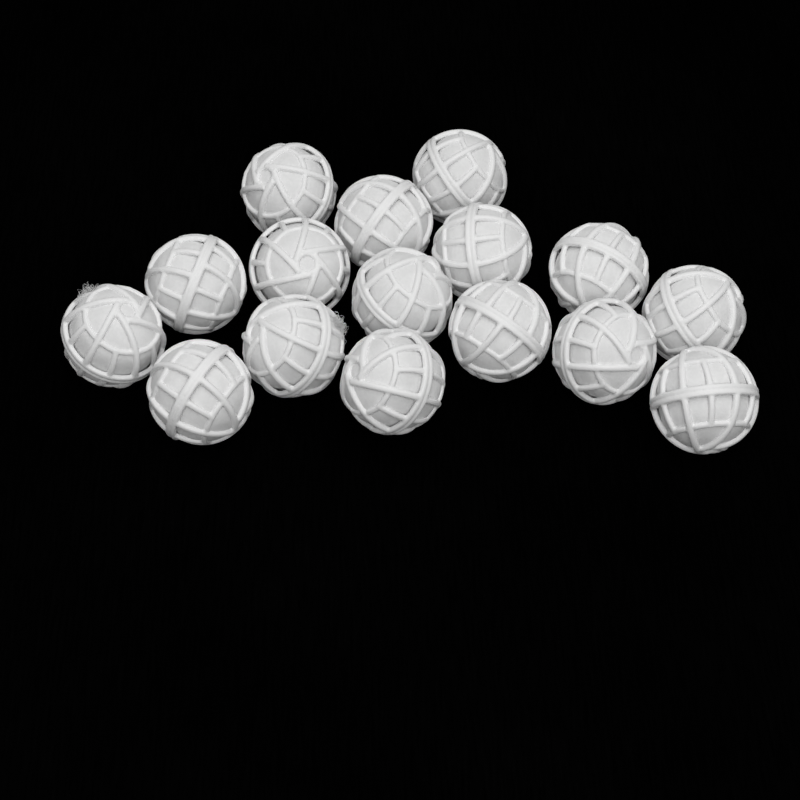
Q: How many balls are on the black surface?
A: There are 16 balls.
